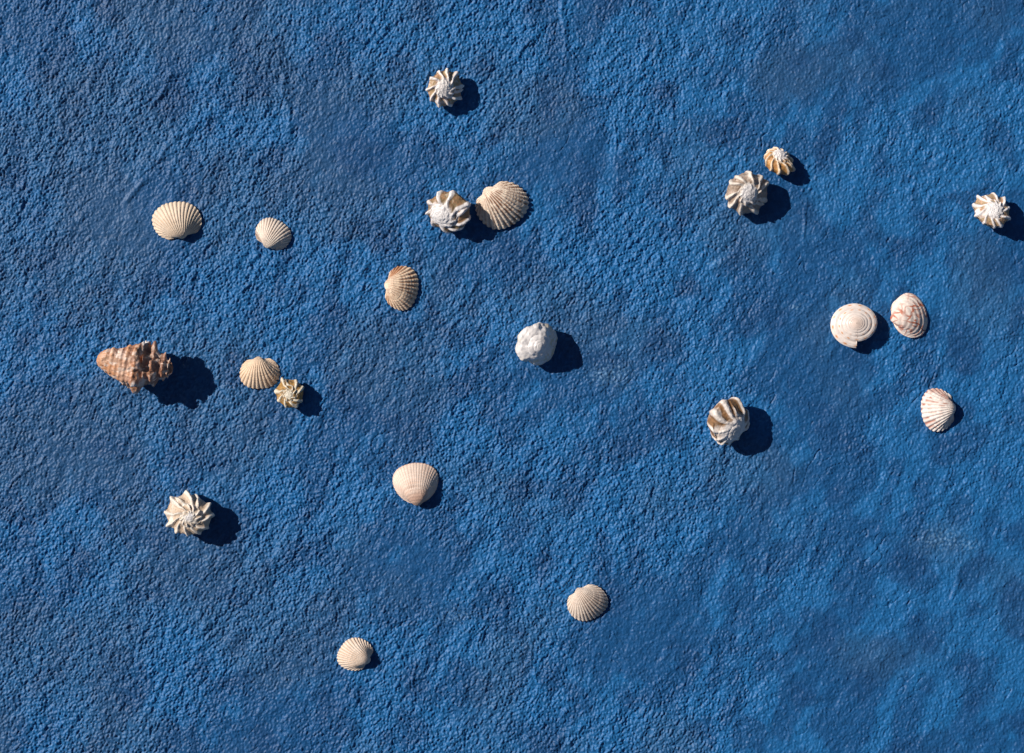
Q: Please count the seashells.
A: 21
